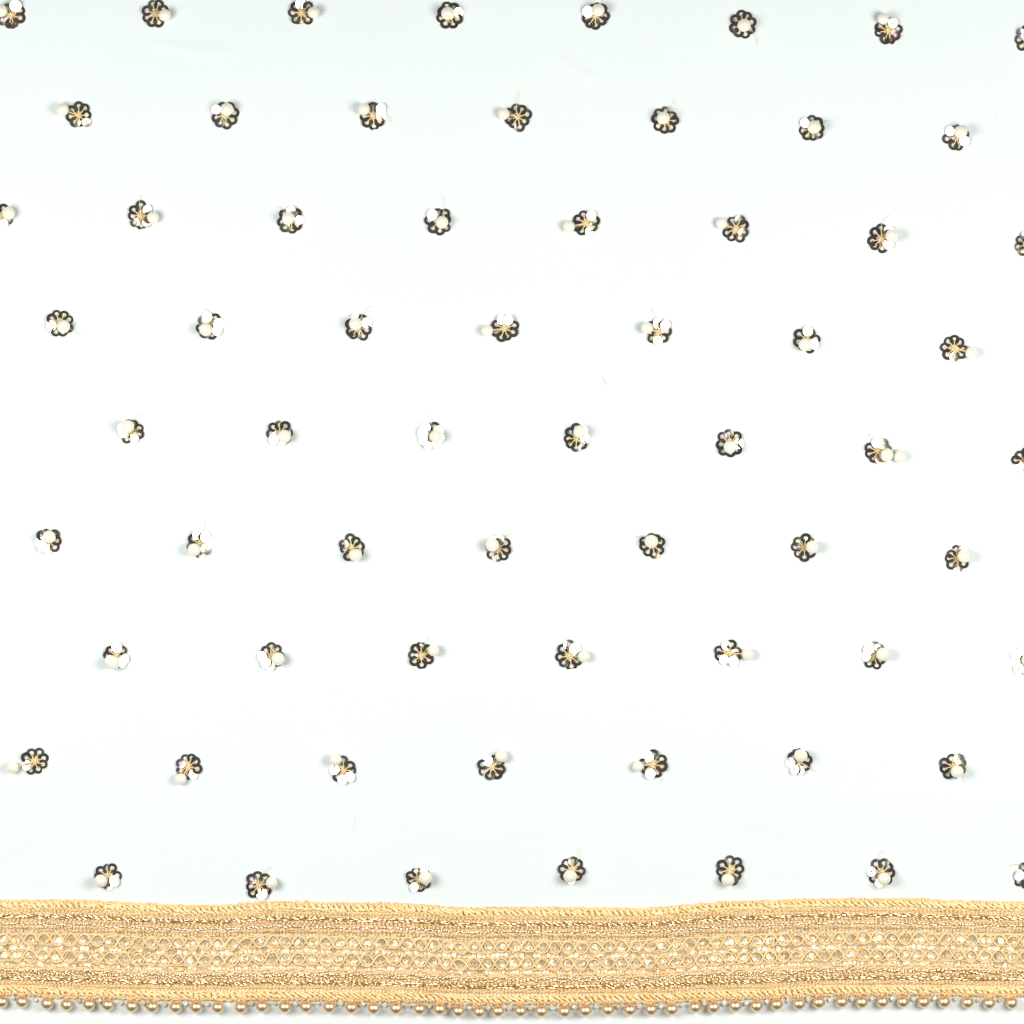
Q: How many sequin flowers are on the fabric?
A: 65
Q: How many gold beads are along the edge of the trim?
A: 48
